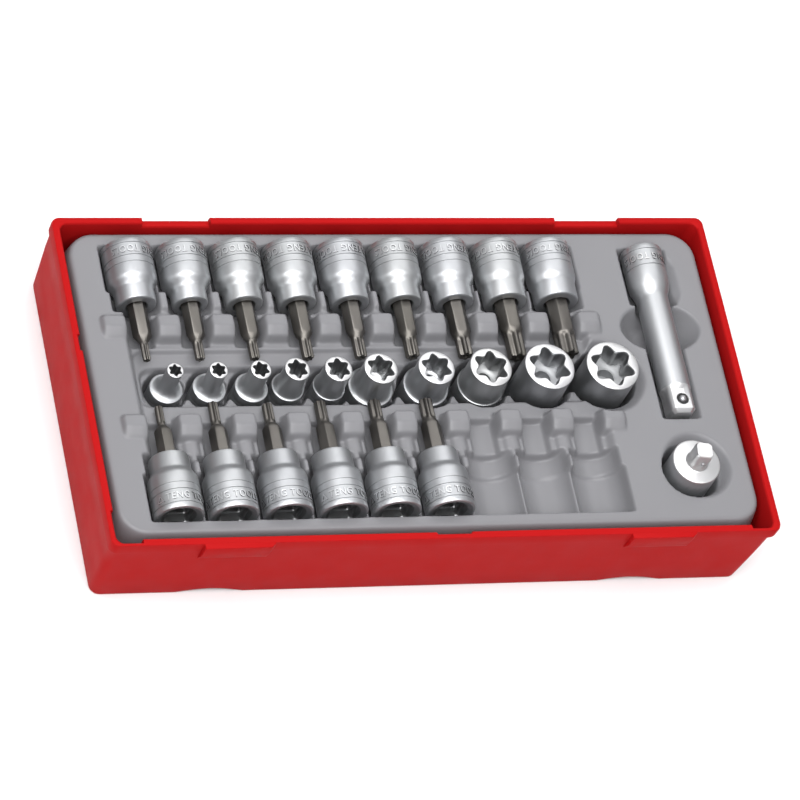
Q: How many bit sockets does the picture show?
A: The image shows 15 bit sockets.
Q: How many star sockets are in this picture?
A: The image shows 10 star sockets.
